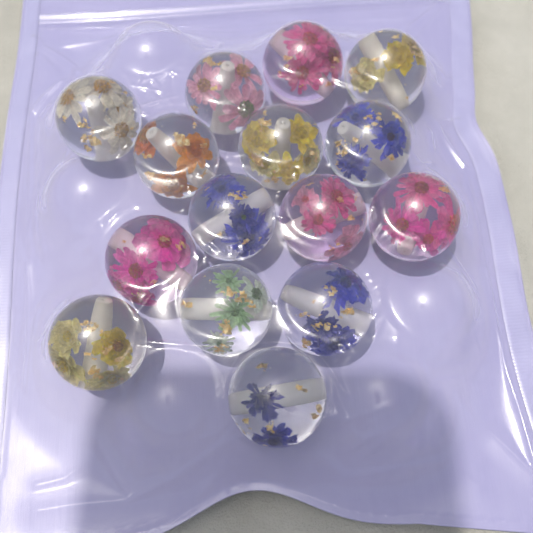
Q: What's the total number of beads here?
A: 15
